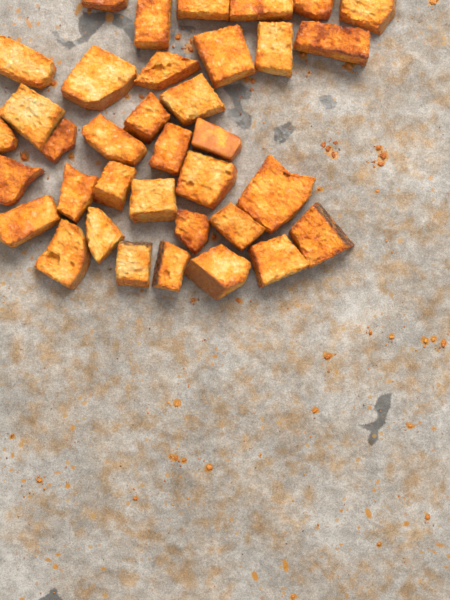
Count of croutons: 36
